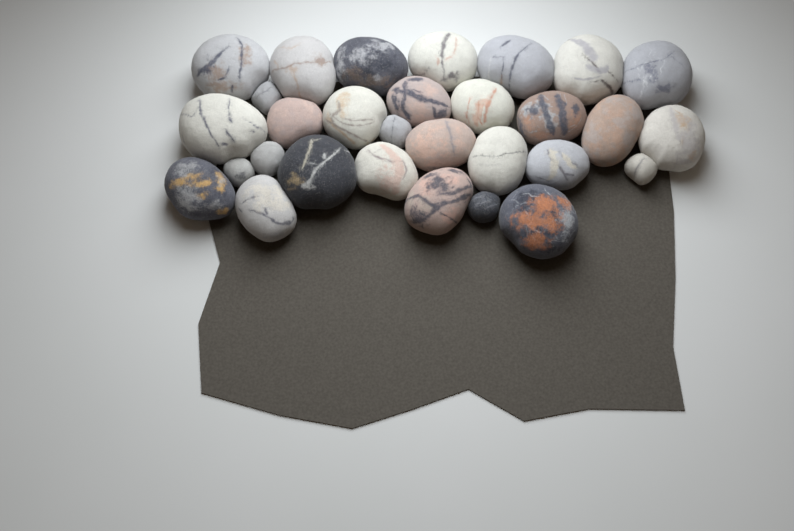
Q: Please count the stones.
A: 30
